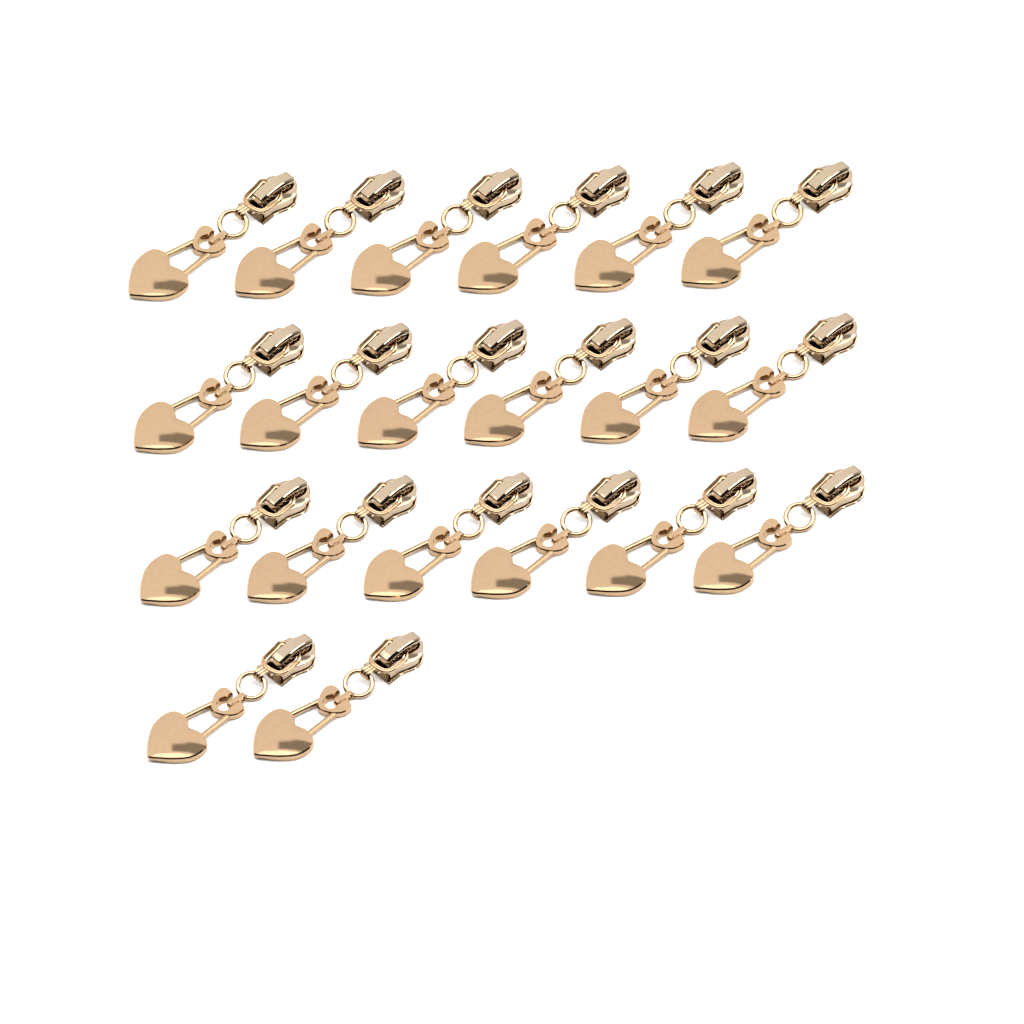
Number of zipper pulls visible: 20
